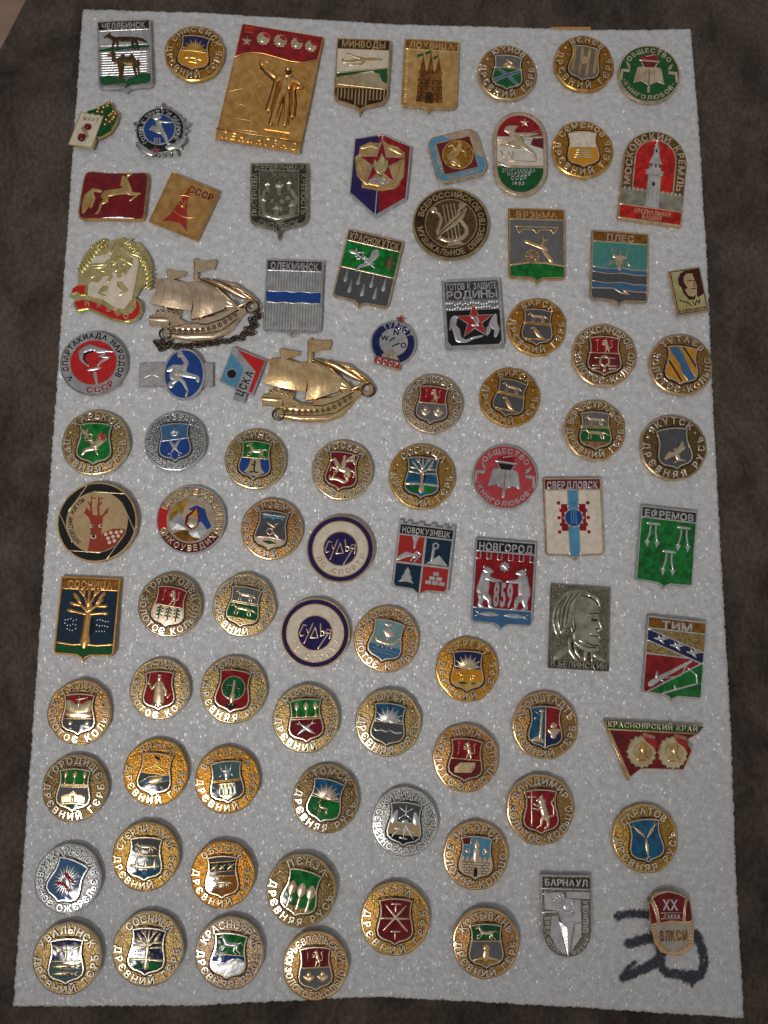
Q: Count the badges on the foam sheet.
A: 89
